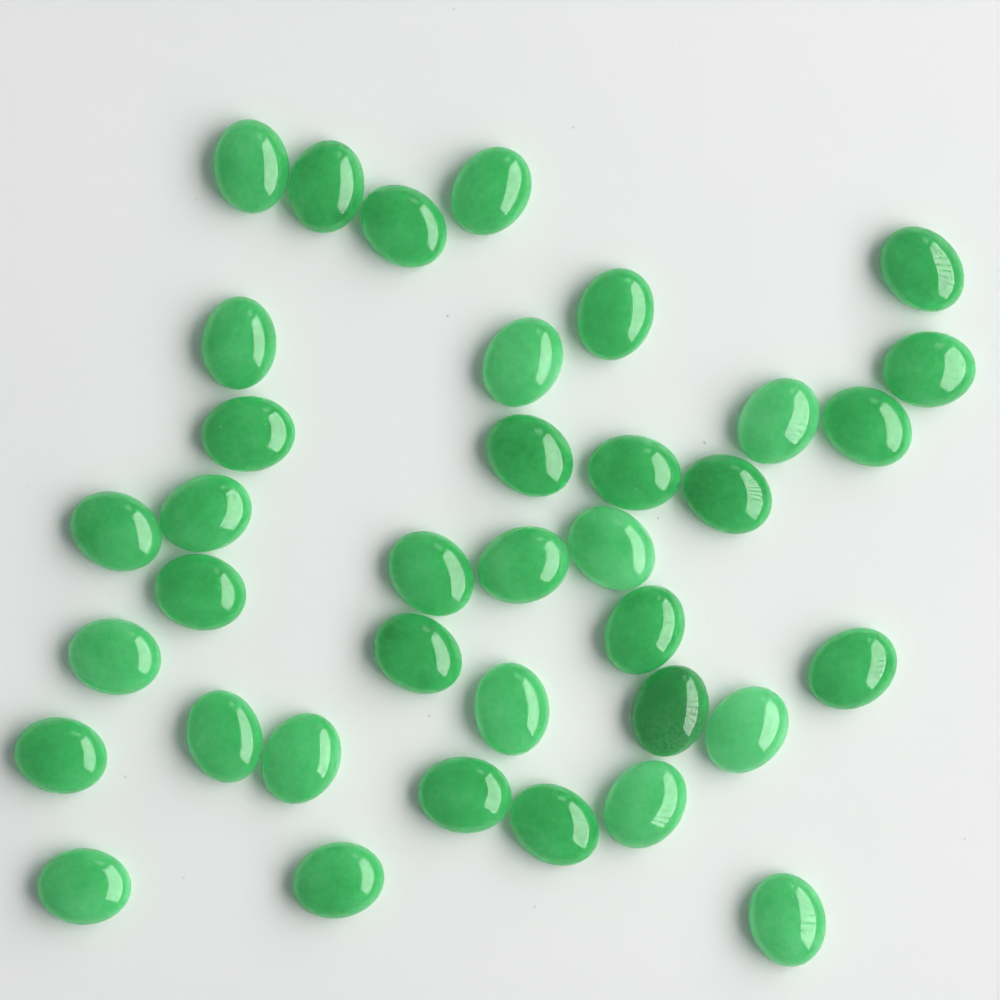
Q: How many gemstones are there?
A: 37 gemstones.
